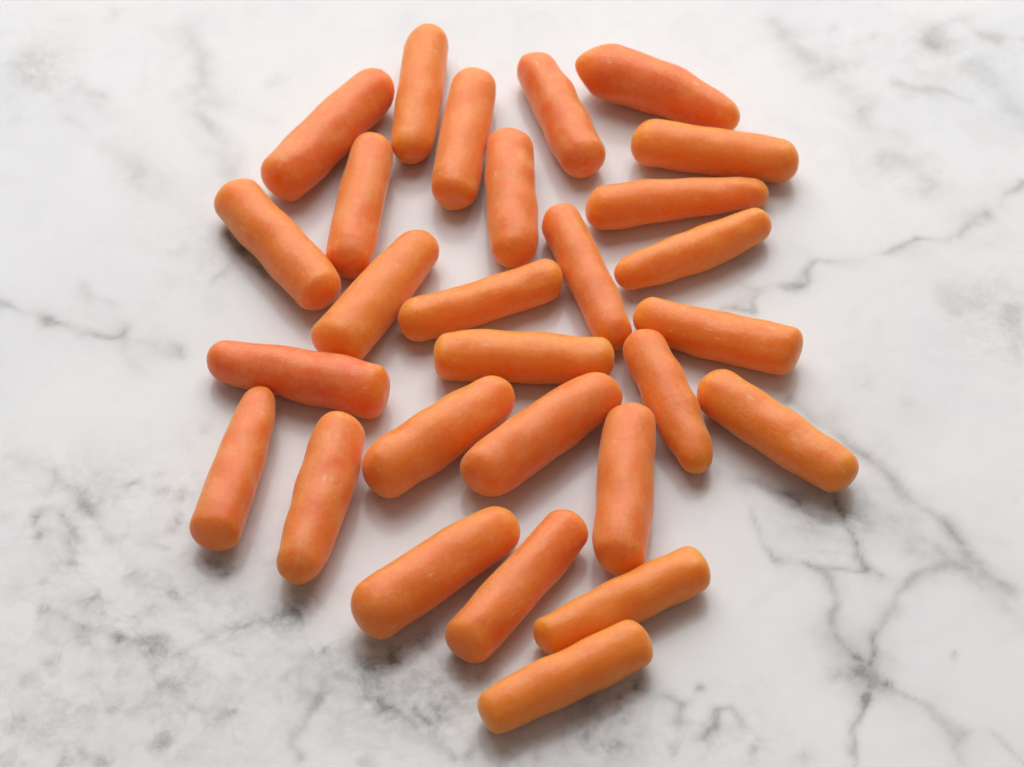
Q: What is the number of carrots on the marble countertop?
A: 28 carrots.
